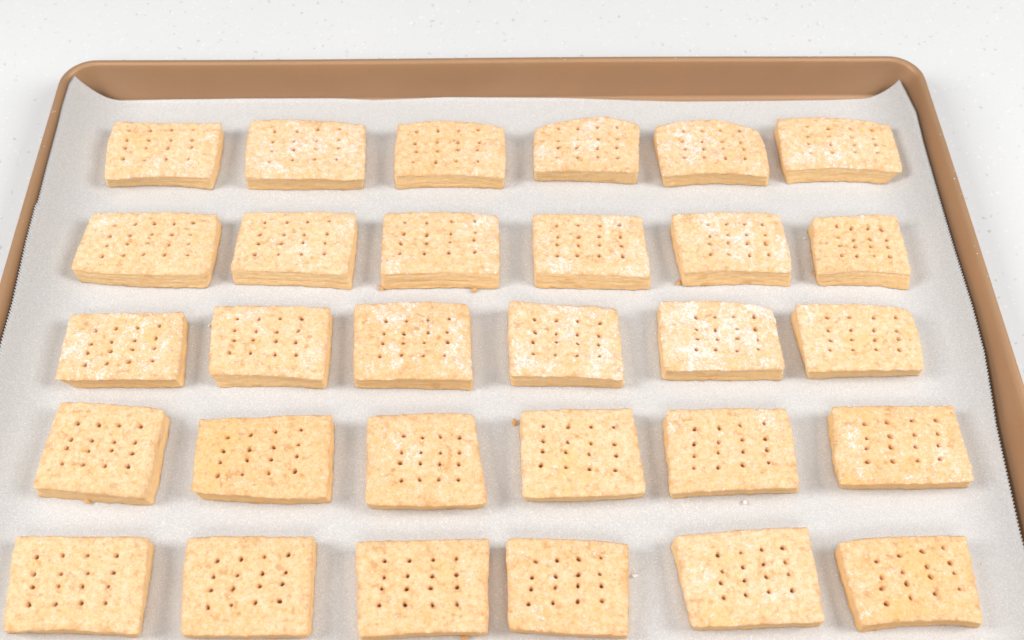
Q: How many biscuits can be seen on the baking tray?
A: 30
